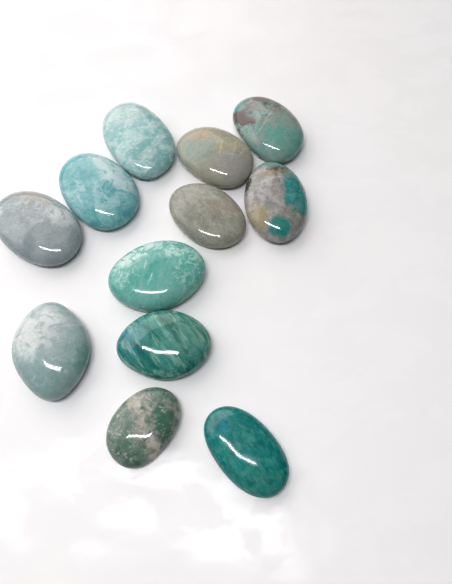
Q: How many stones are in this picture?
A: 12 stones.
